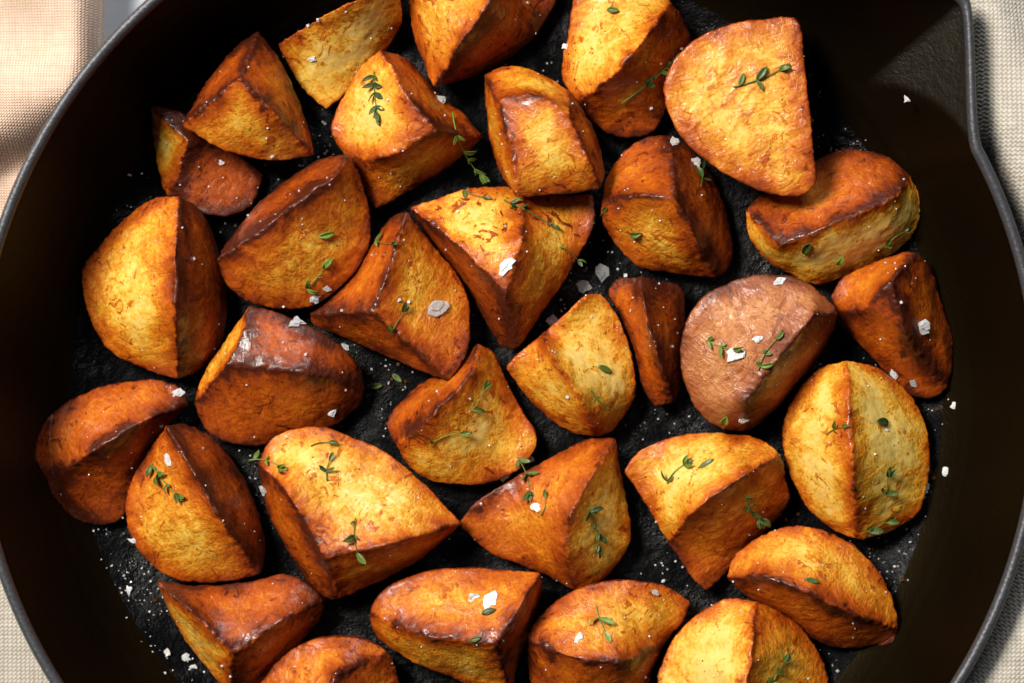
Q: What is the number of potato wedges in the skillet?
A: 32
